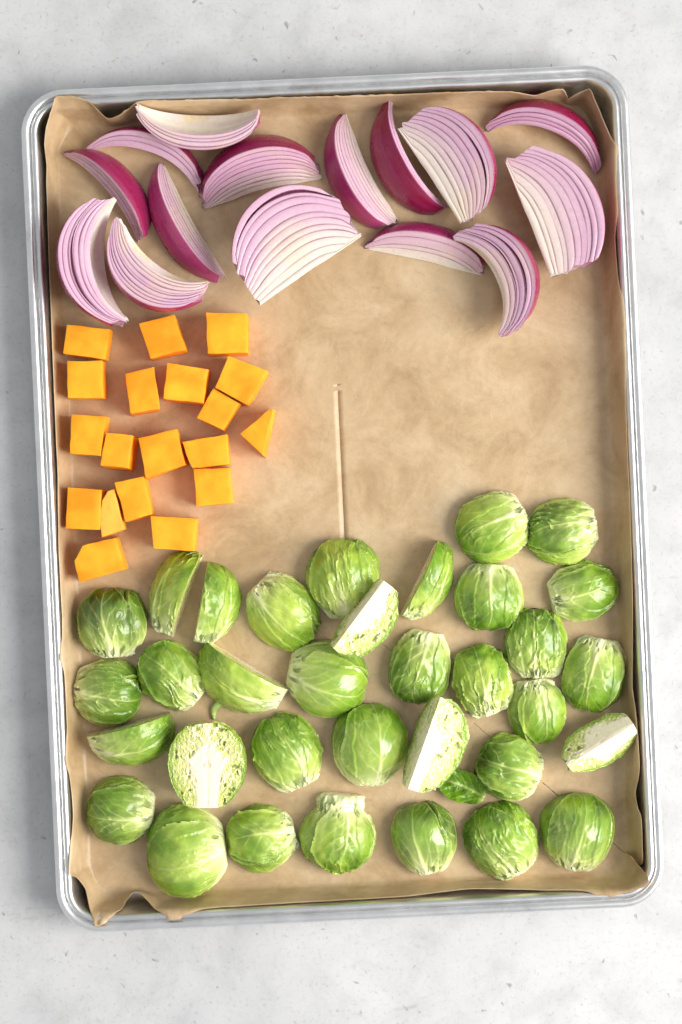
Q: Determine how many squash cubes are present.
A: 19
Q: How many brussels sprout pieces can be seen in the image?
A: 34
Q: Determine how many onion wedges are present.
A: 15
